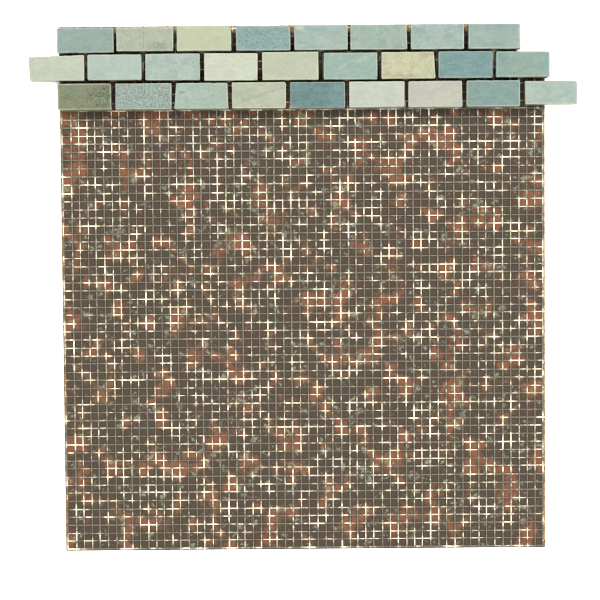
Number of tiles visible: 26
